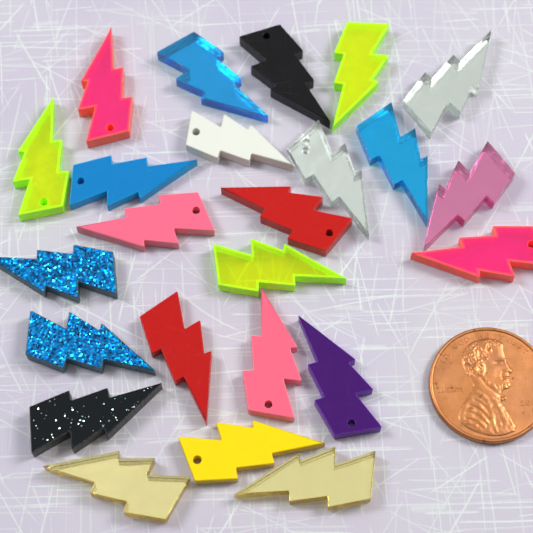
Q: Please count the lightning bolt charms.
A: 24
